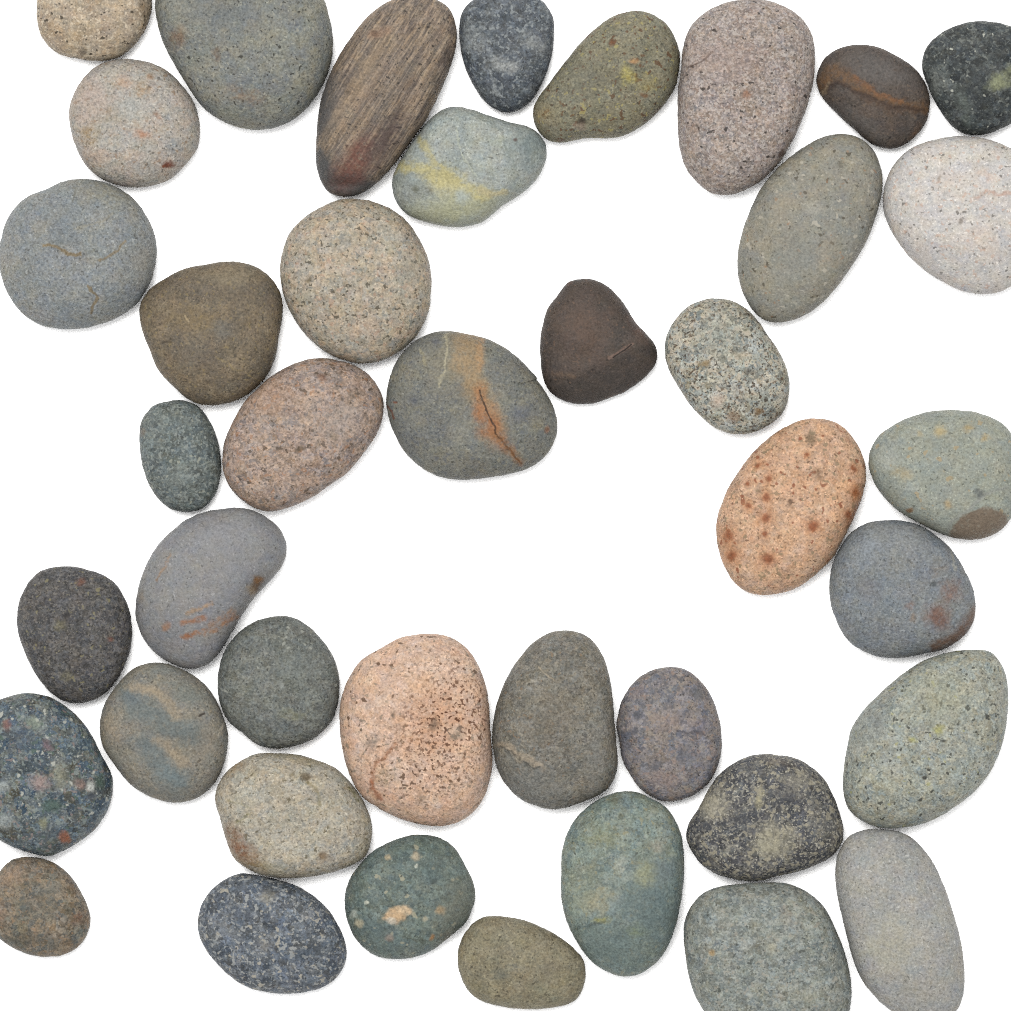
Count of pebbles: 41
